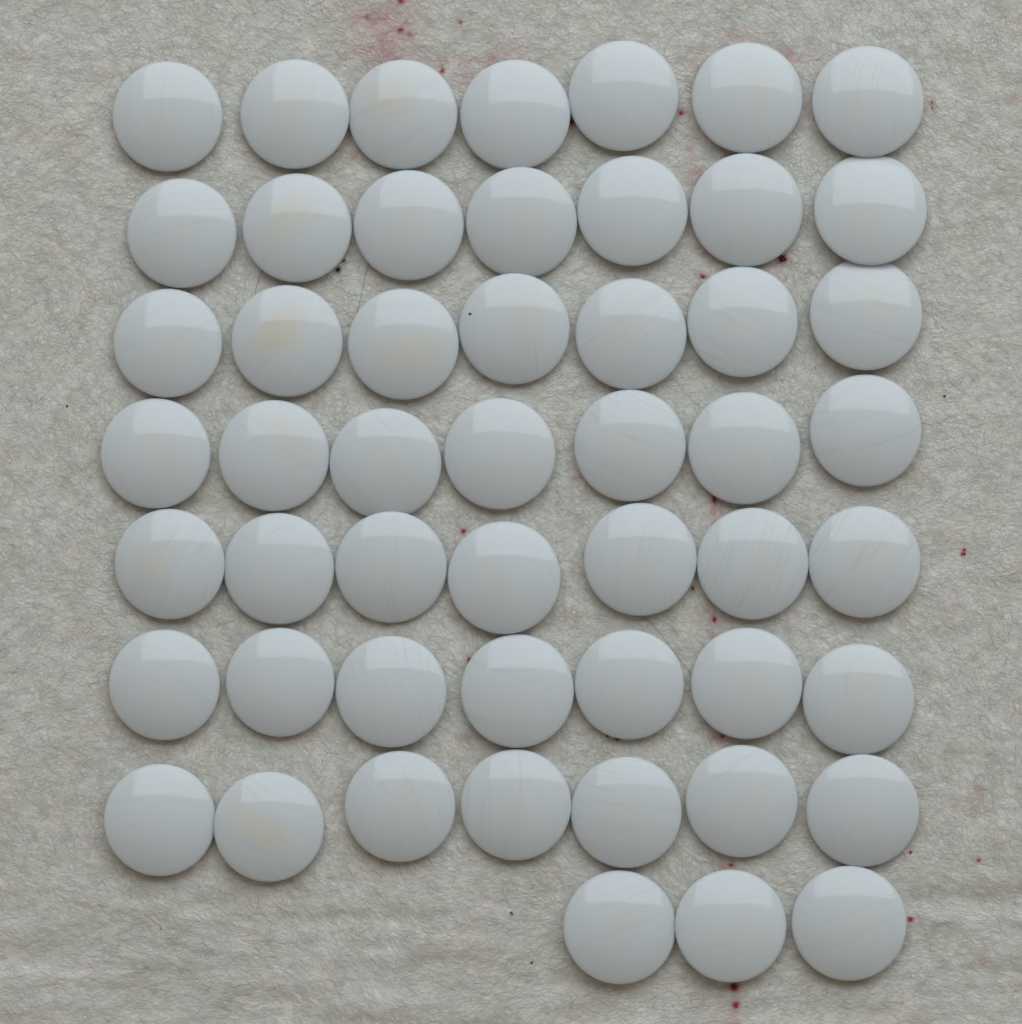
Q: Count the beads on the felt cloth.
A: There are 52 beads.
